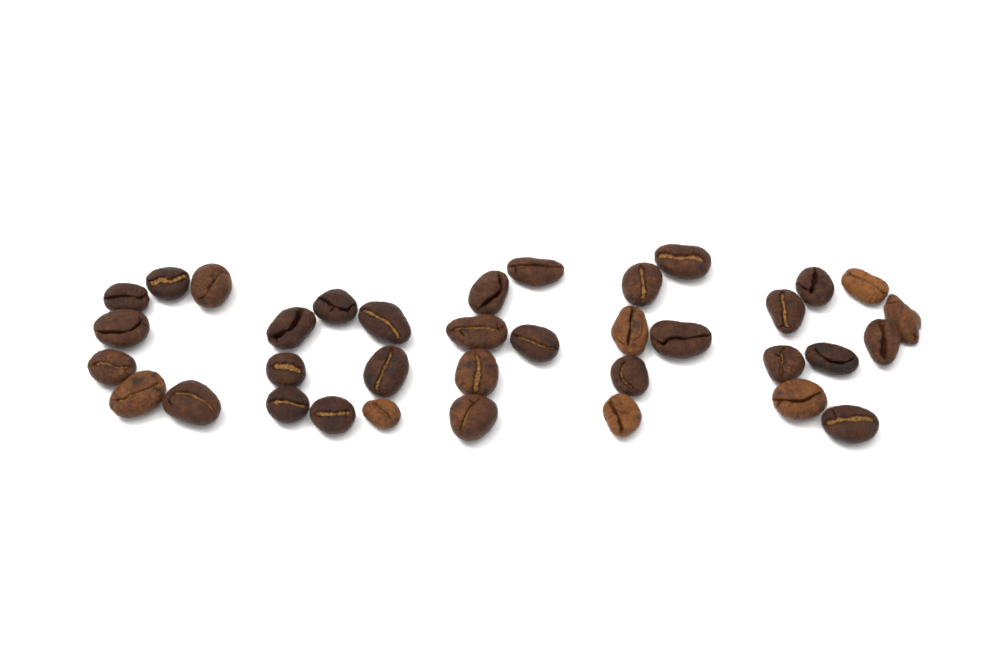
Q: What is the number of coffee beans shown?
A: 36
